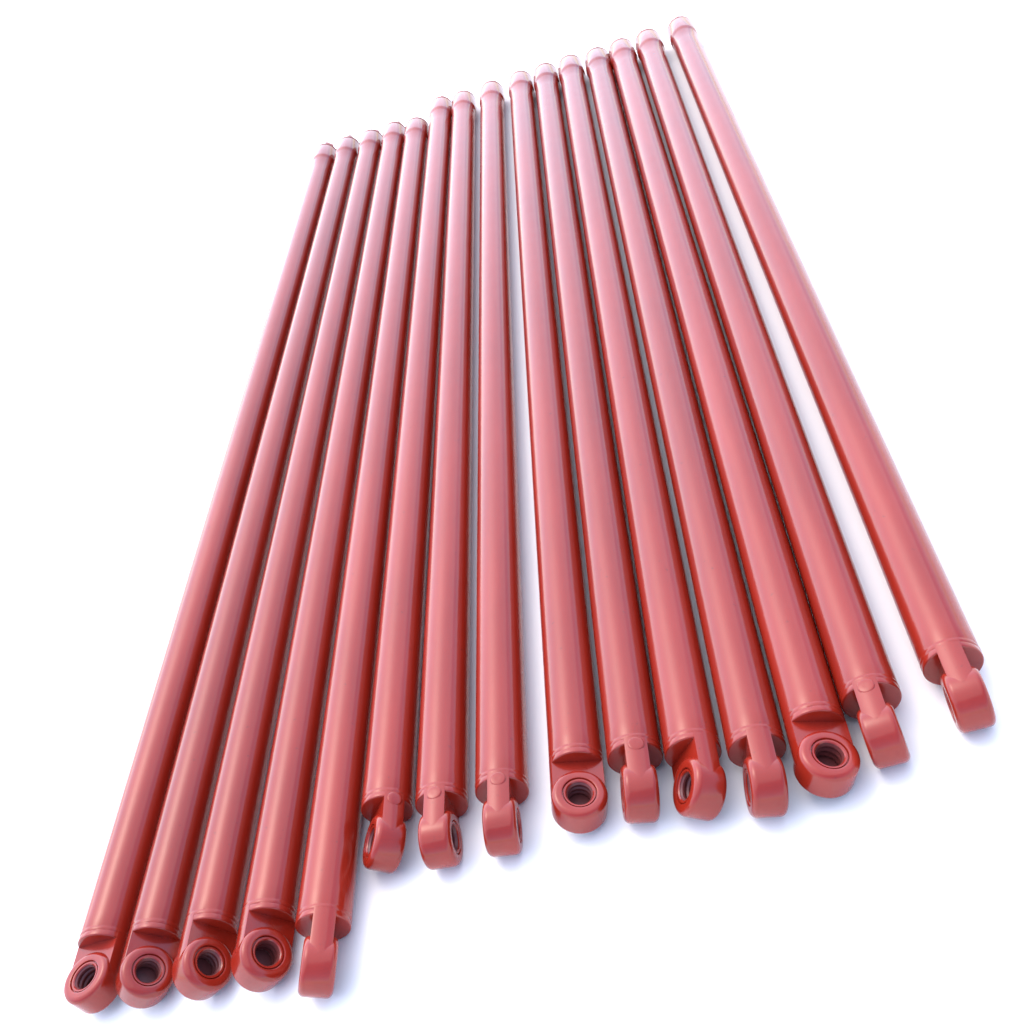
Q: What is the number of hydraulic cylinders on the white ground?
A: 15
